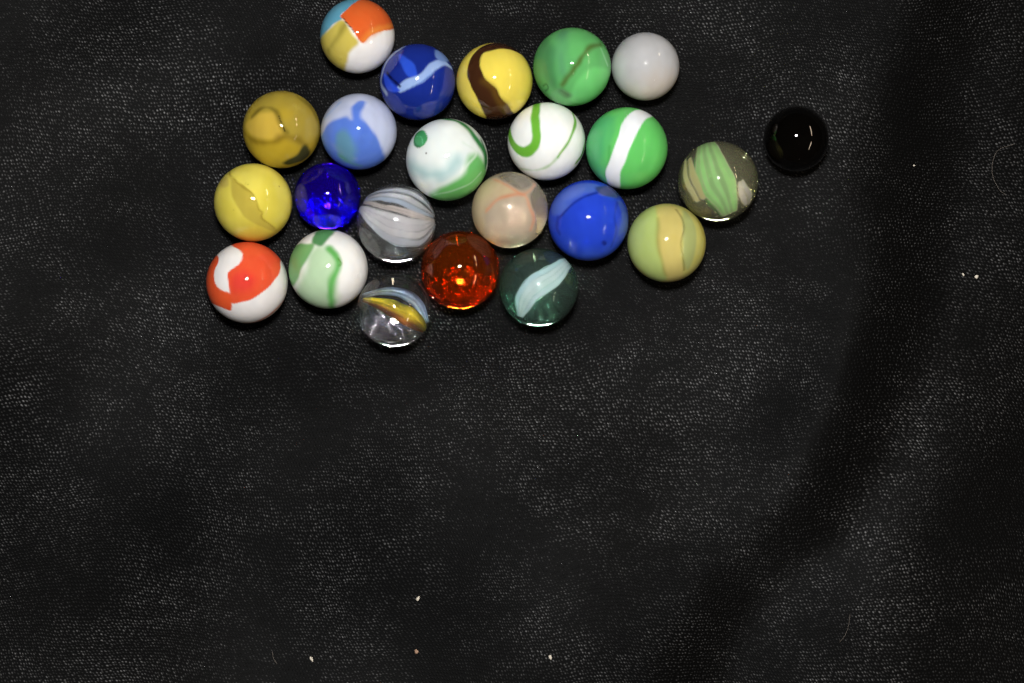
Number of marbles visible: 23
